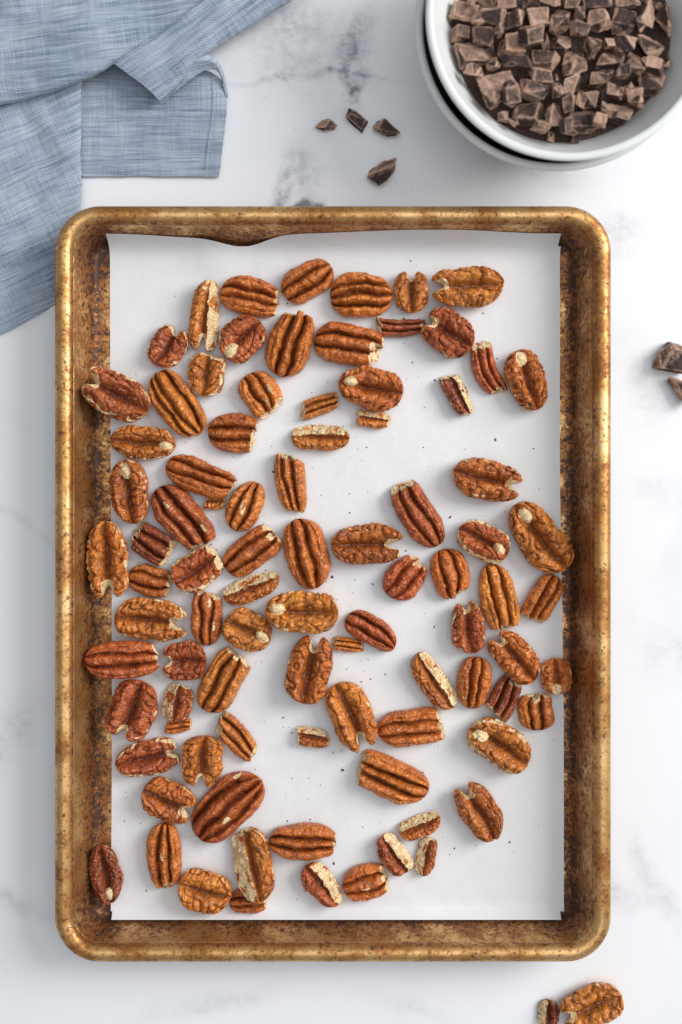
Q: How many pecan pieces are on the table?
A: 91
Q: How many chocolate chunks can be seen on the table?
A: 80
